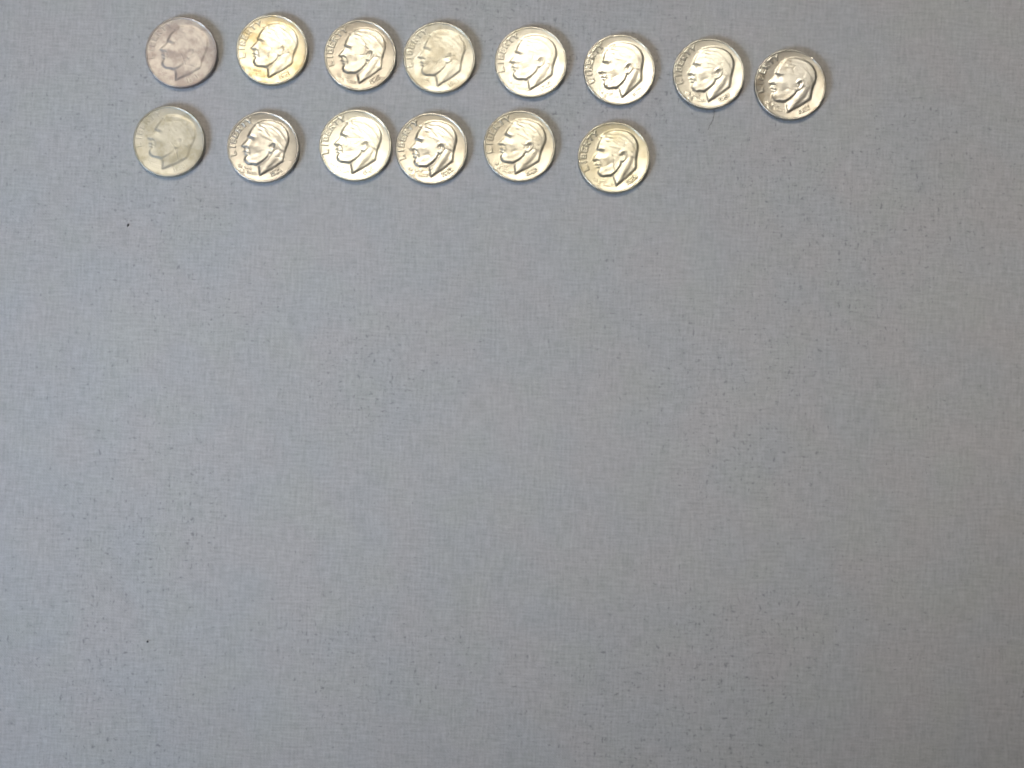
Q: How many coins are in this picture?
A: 14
